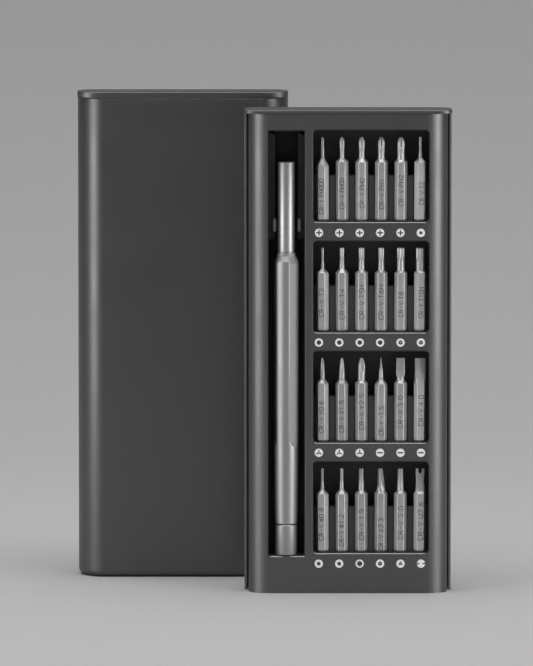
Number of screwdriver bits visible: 24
